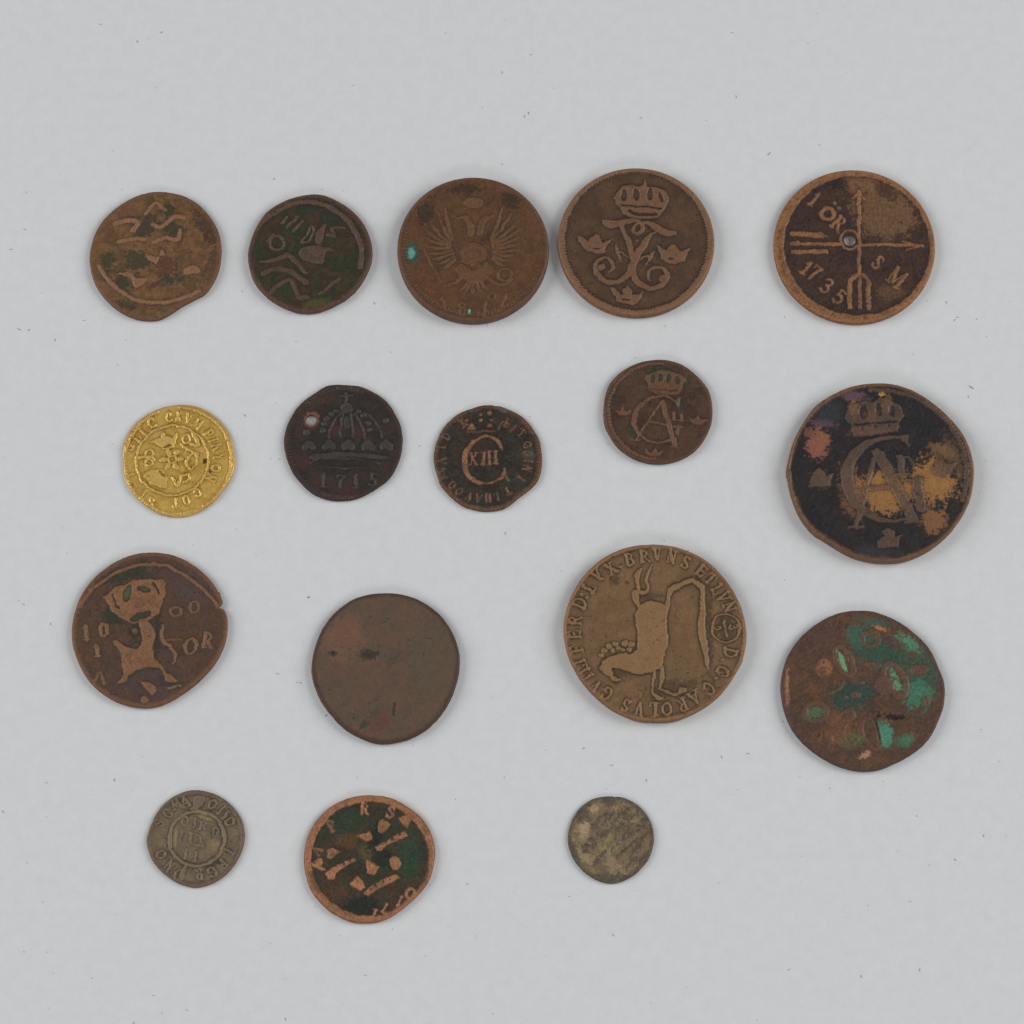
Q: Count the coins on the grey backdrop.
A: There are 17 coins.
